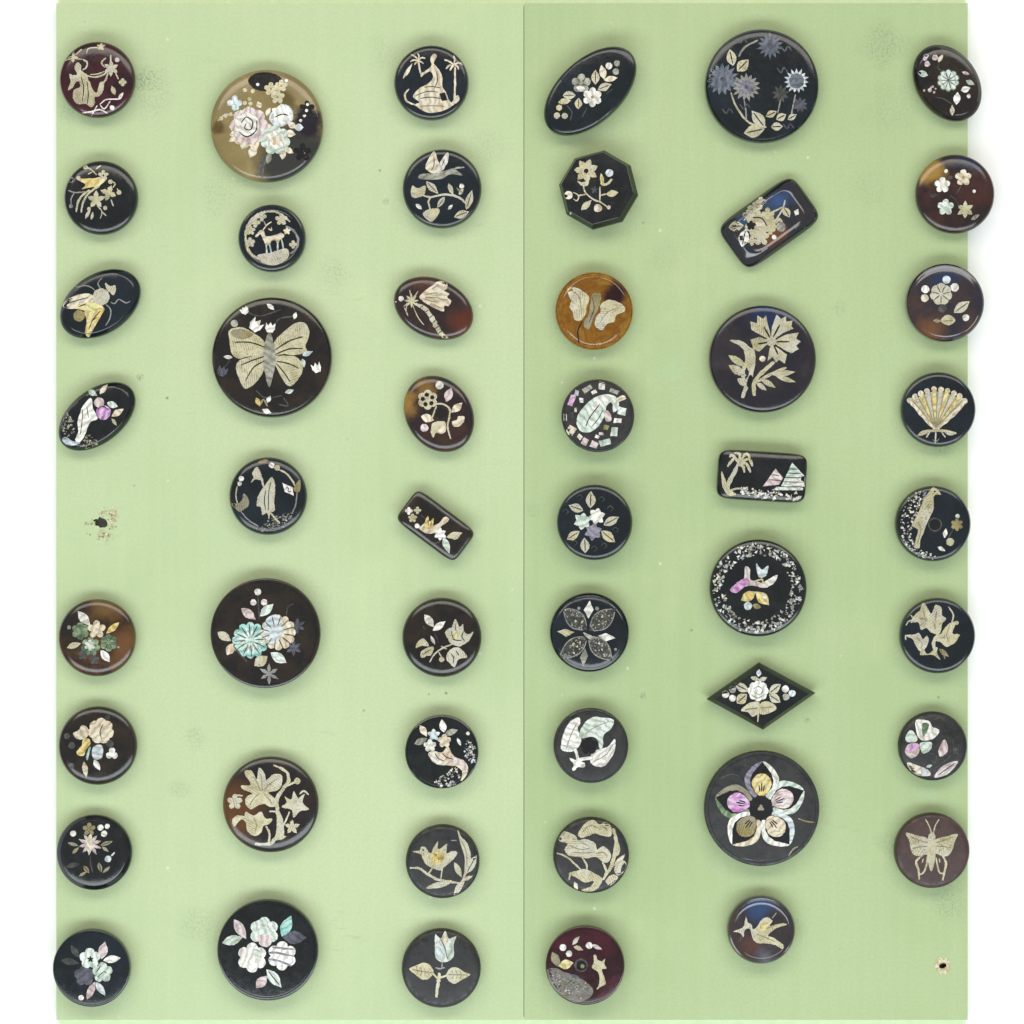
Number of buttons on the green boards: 49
